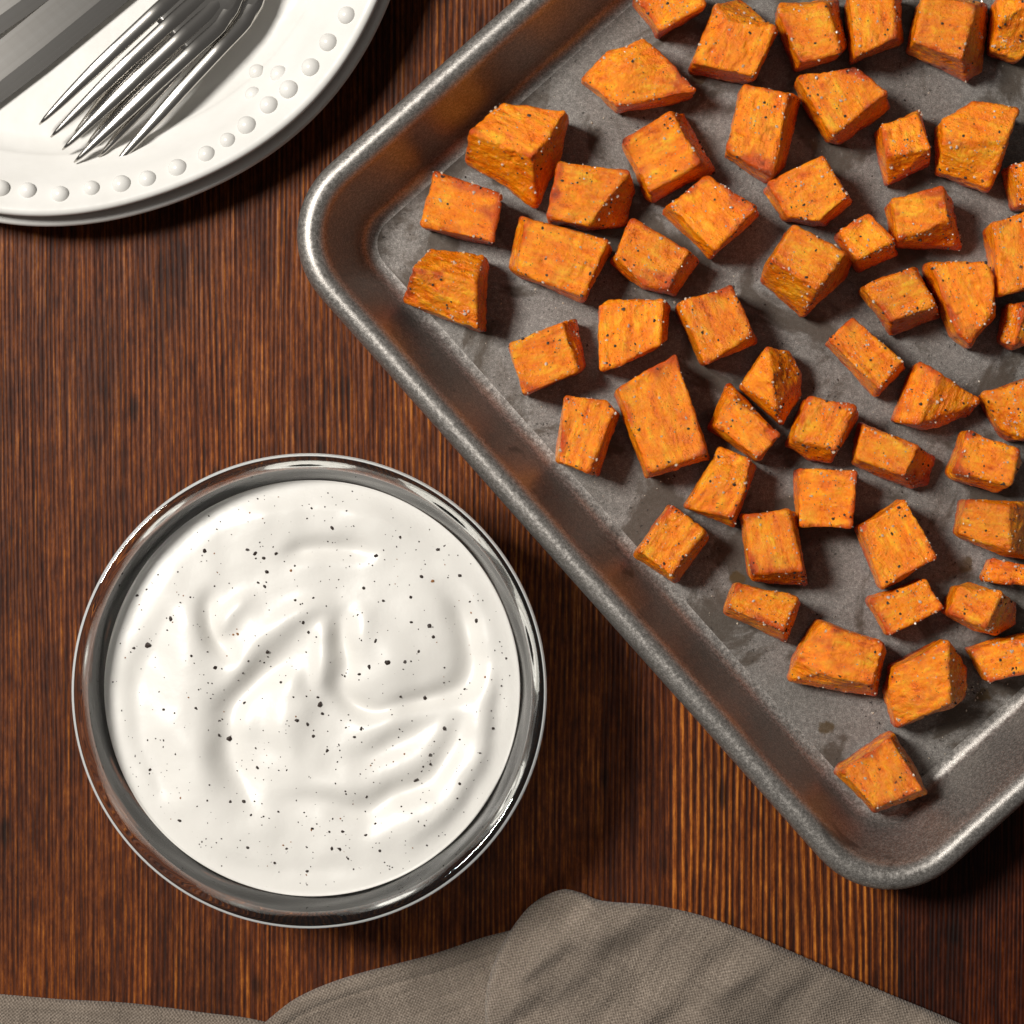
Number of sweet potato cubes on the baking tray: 55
